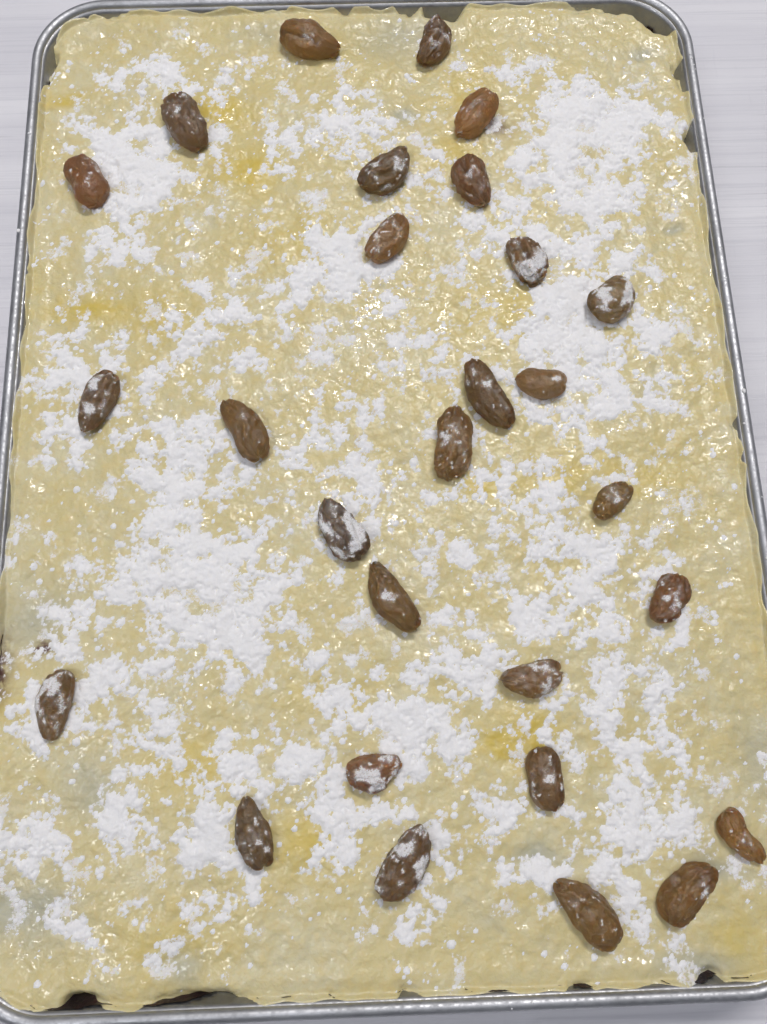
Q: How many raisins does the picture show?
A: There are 28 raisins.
